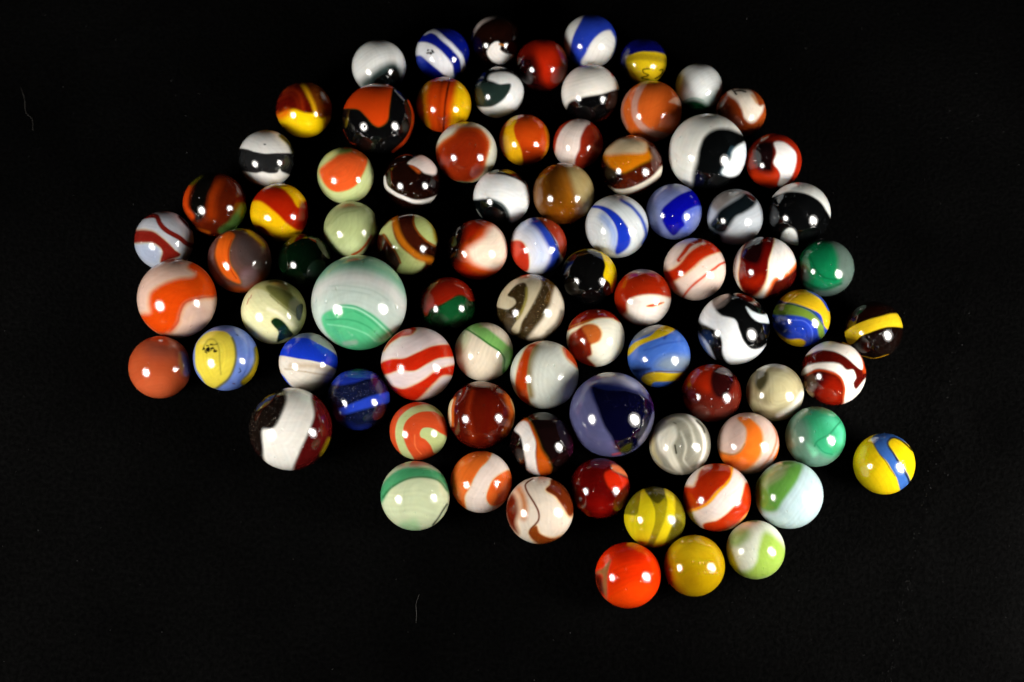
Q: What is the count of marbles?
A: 82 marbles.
